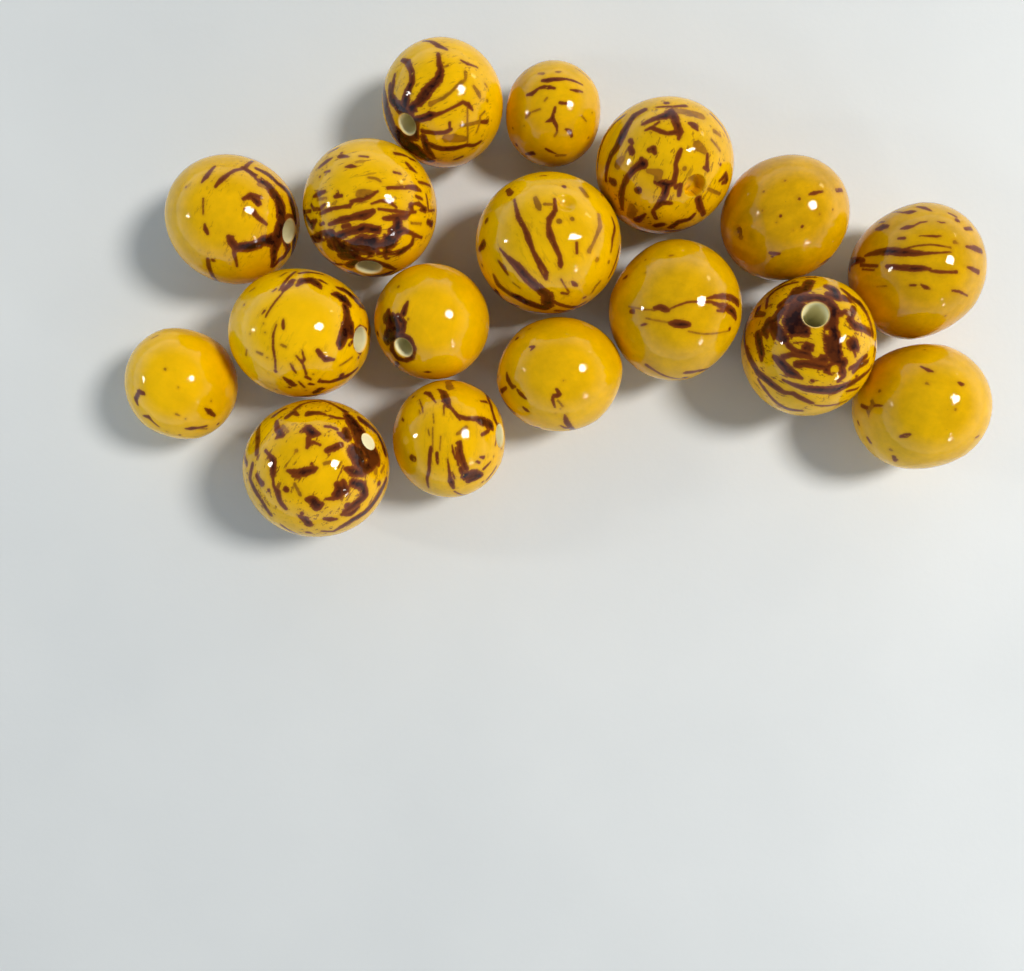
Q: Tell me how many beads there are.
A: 17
